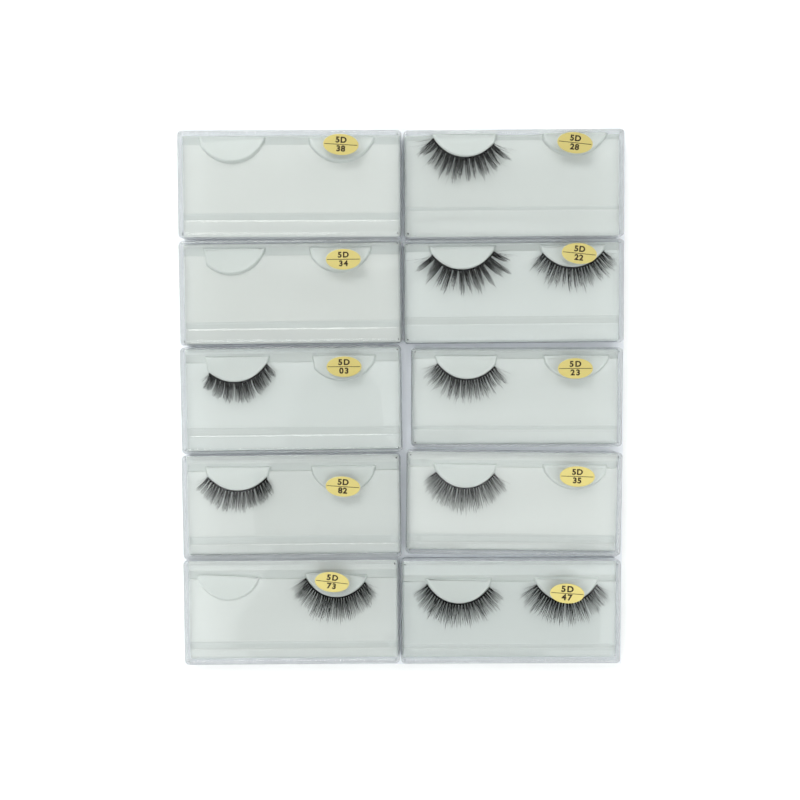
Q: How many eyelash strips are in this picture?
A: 10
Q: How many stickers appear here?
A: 10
